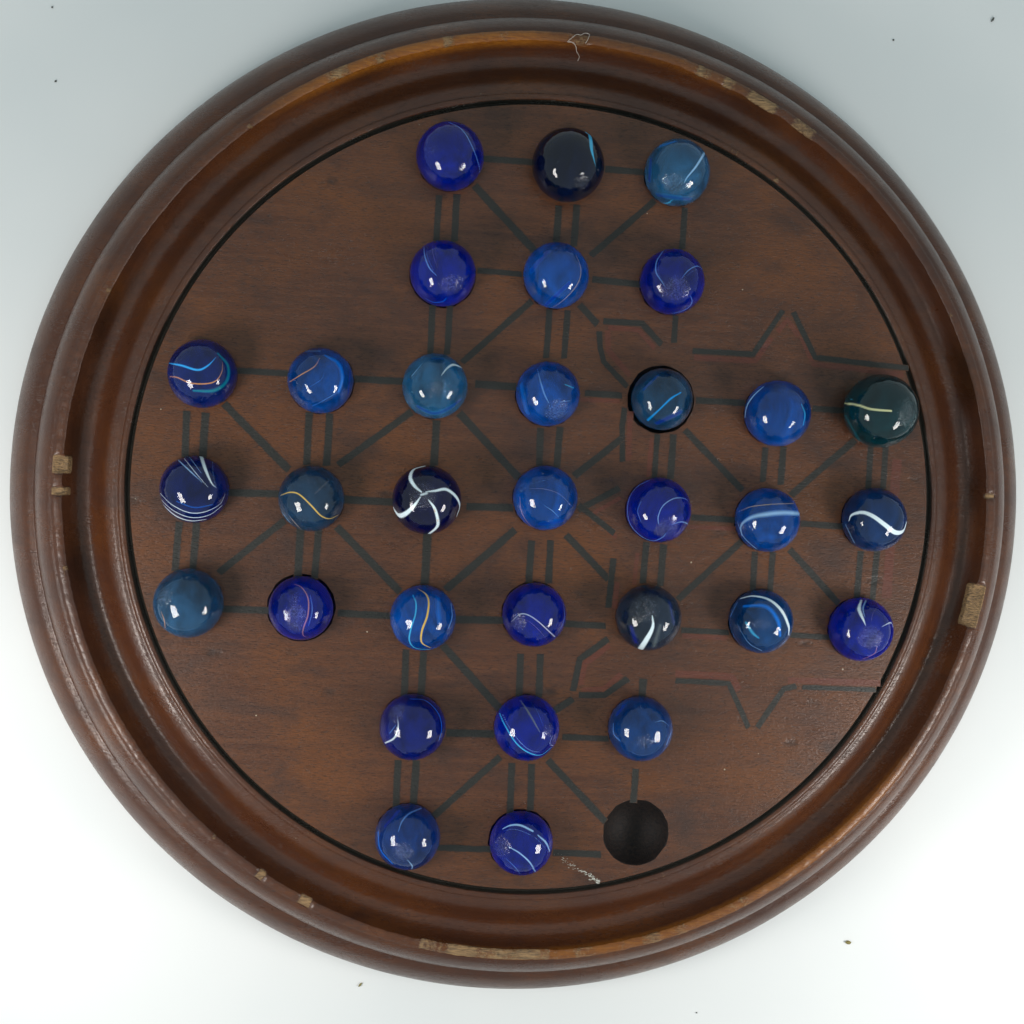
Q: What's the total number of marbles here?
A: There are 32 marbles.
